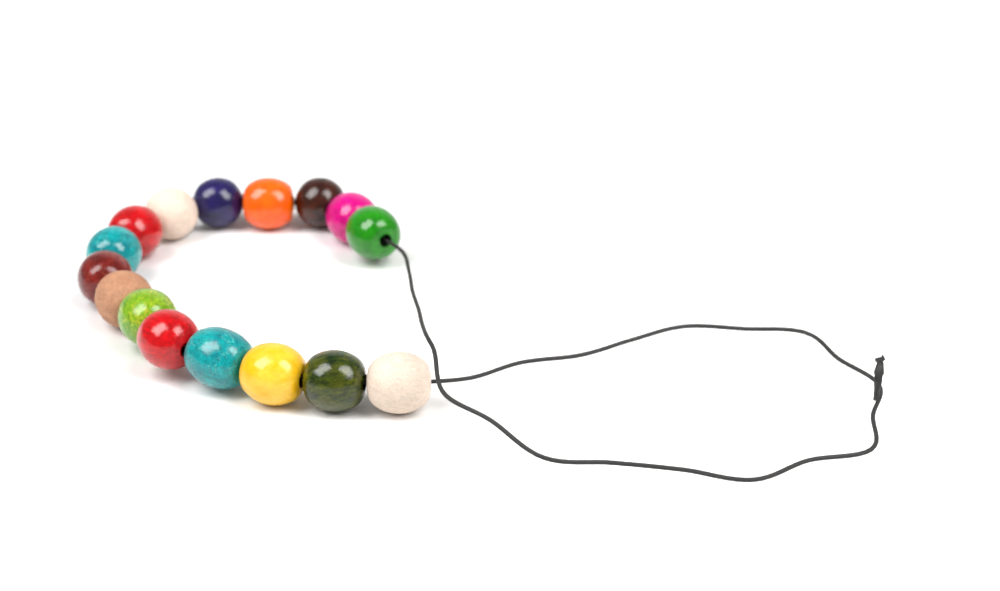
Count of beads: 16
